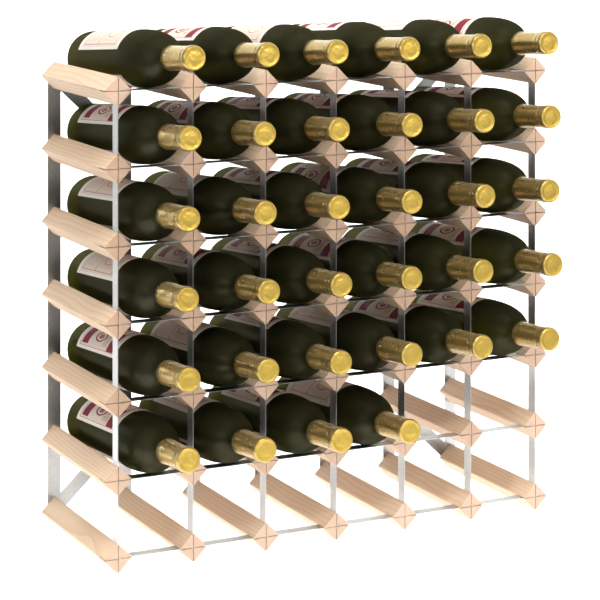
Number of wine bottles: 34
